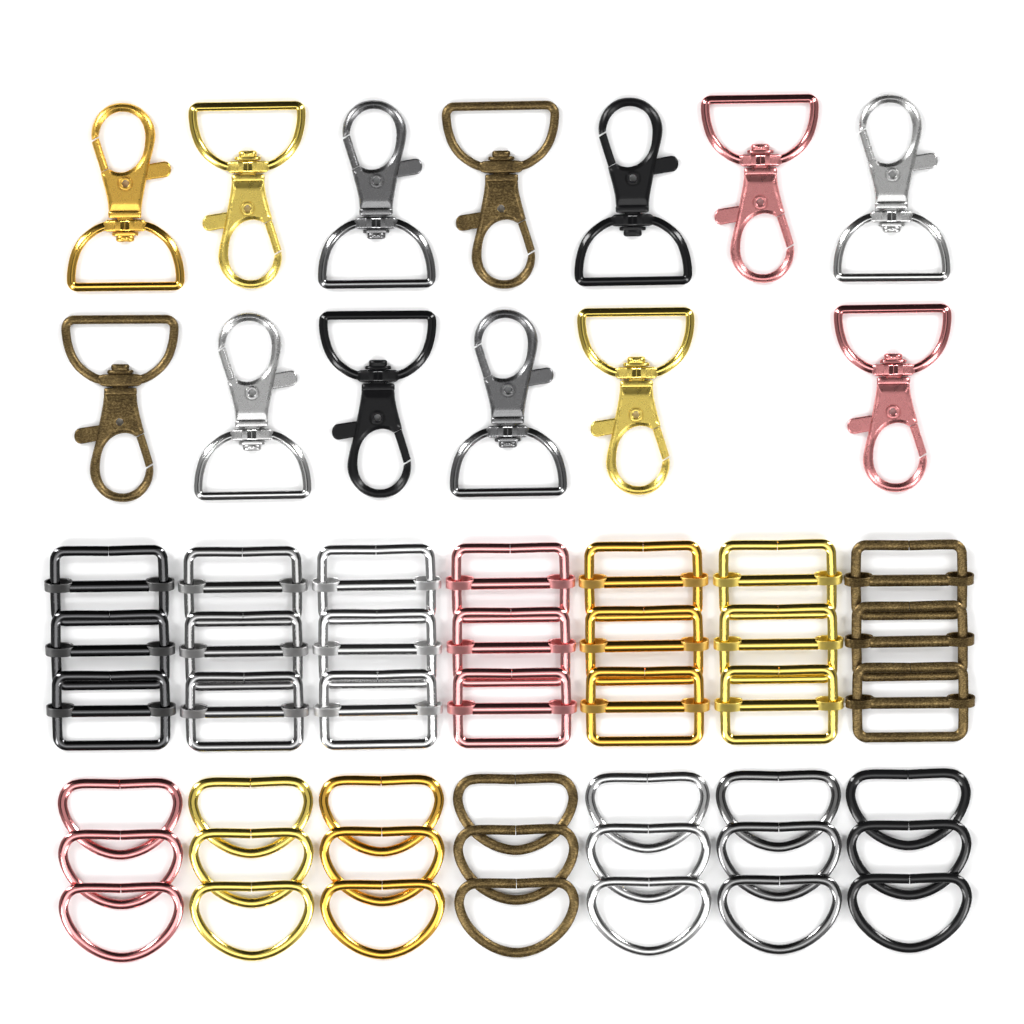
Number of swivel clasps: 13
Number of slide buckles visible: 21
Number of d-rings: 21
